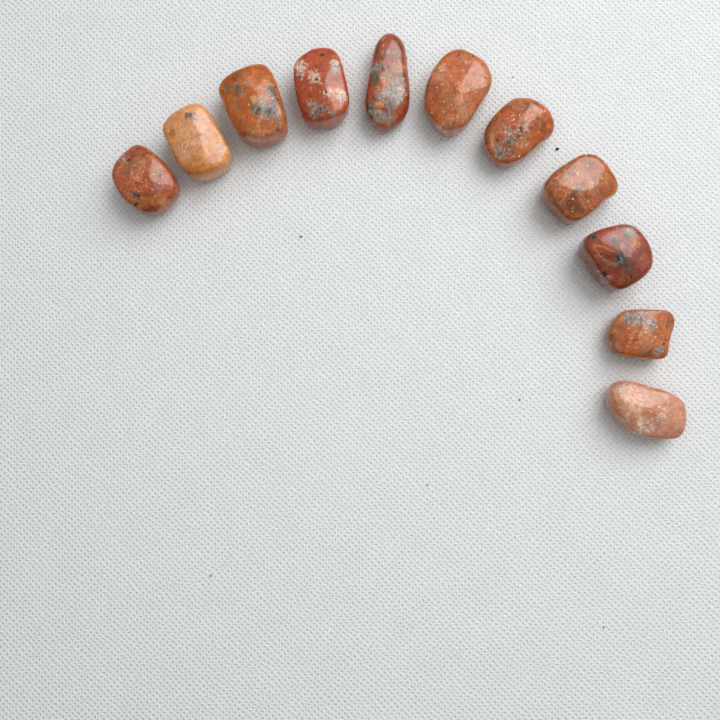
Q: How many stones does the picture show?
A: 11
